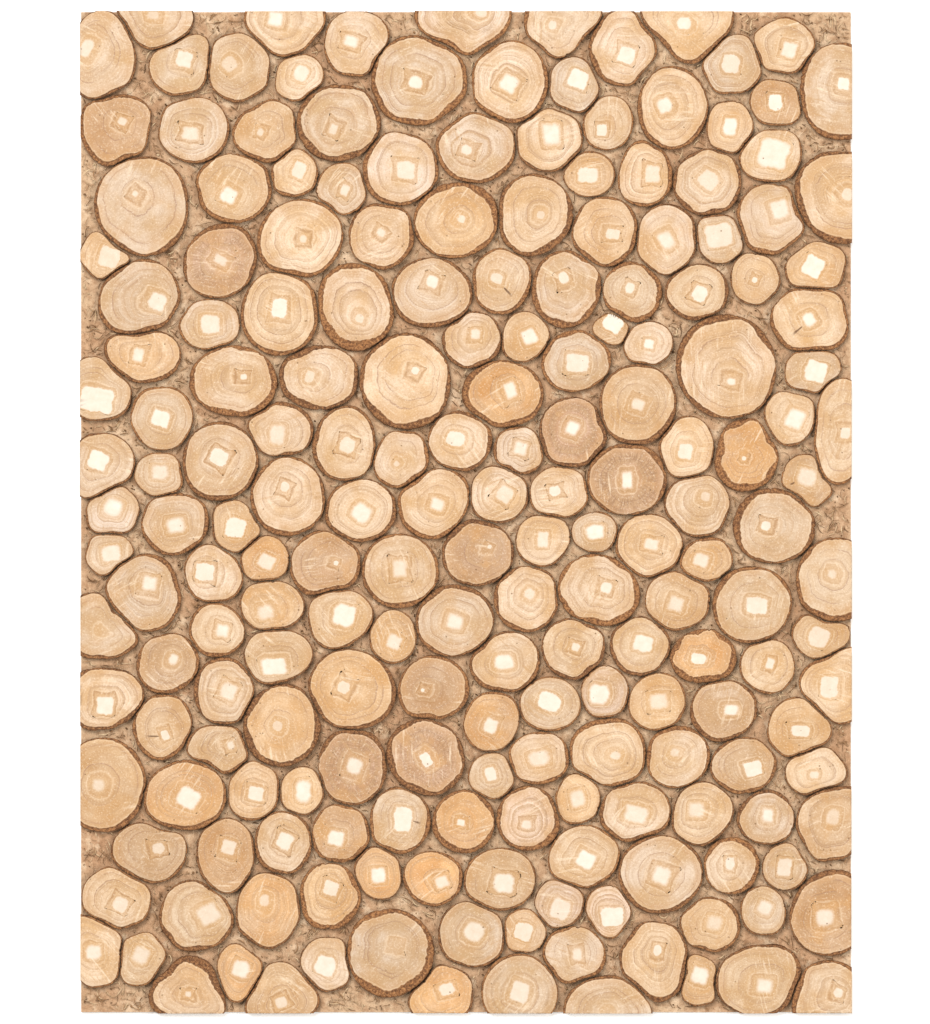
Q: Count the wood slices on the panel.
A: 200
